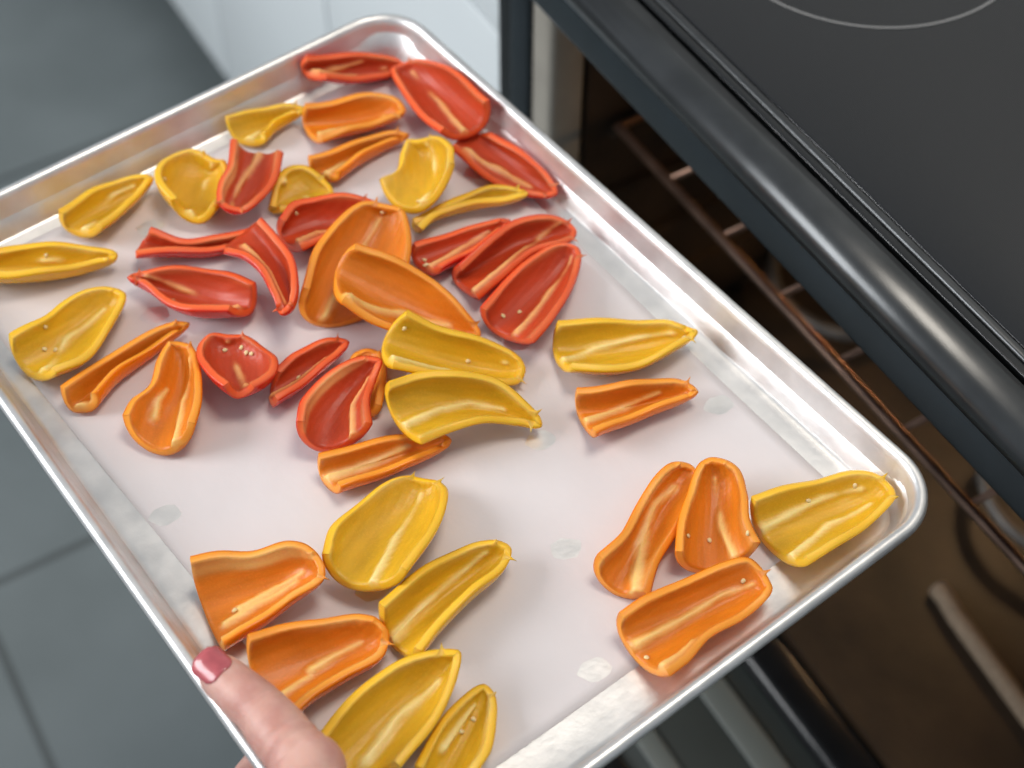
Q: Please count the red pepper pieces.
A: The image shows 14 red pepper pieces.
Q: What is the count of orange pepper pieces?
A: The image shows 14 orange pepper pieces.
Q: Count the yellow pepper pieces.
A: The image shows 16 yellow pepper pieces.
